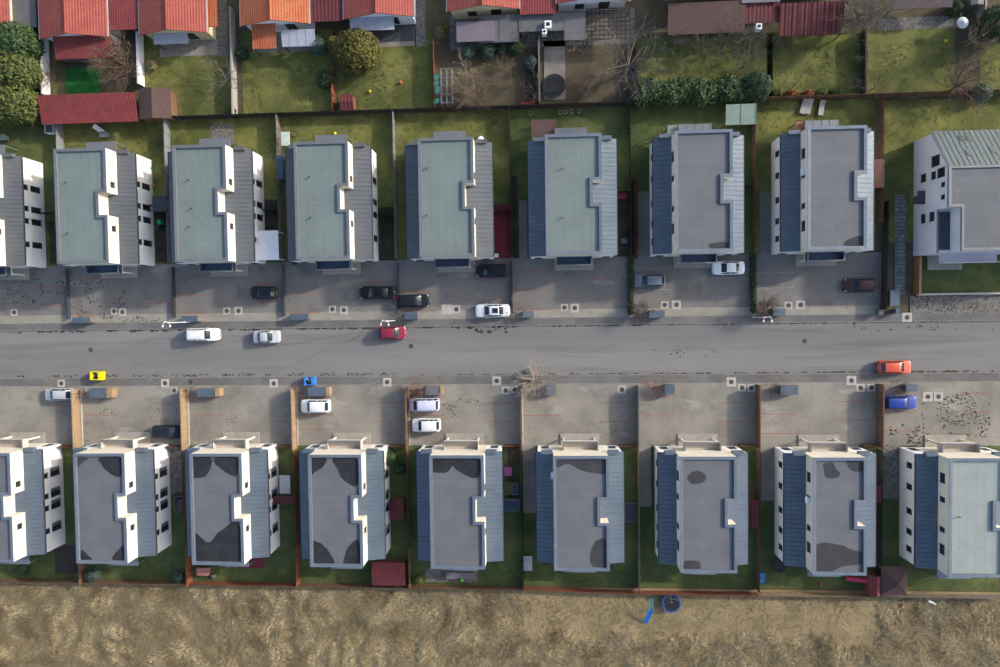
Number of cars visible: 18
